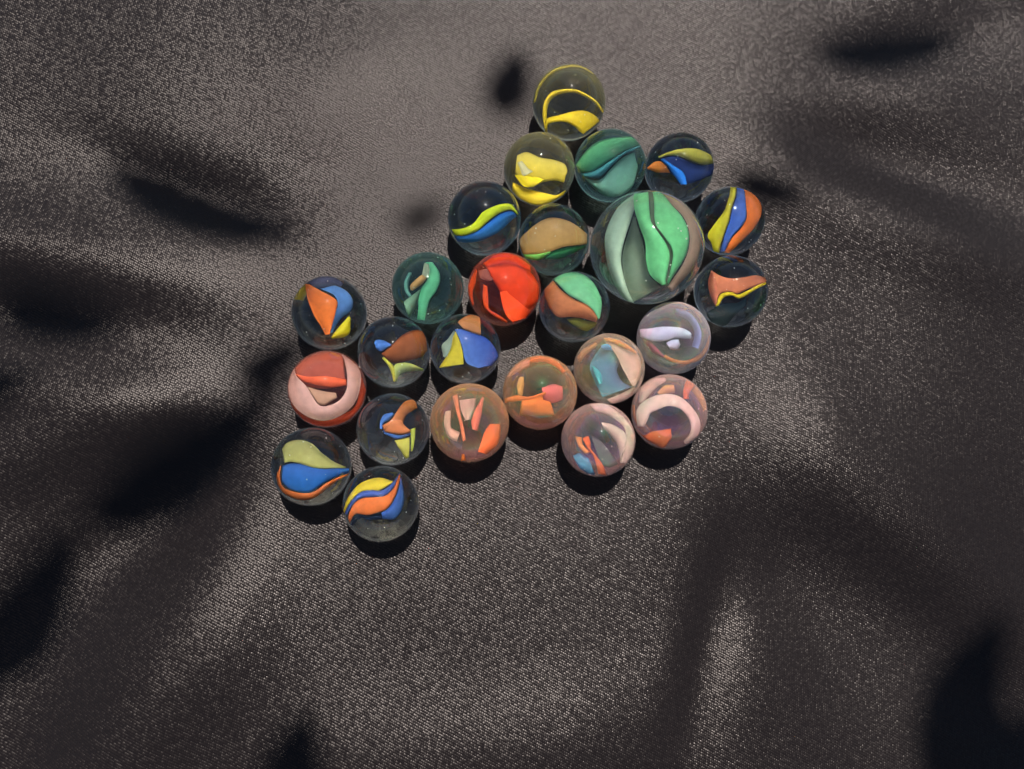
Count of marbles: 25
